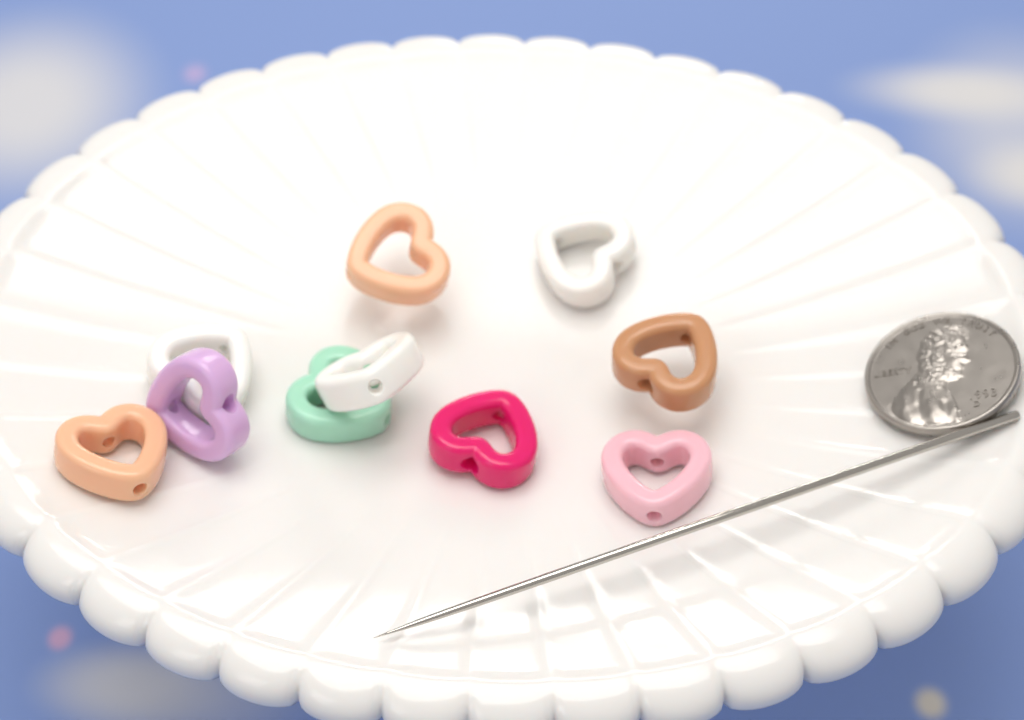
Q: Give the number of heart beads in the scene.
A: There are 10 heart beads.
